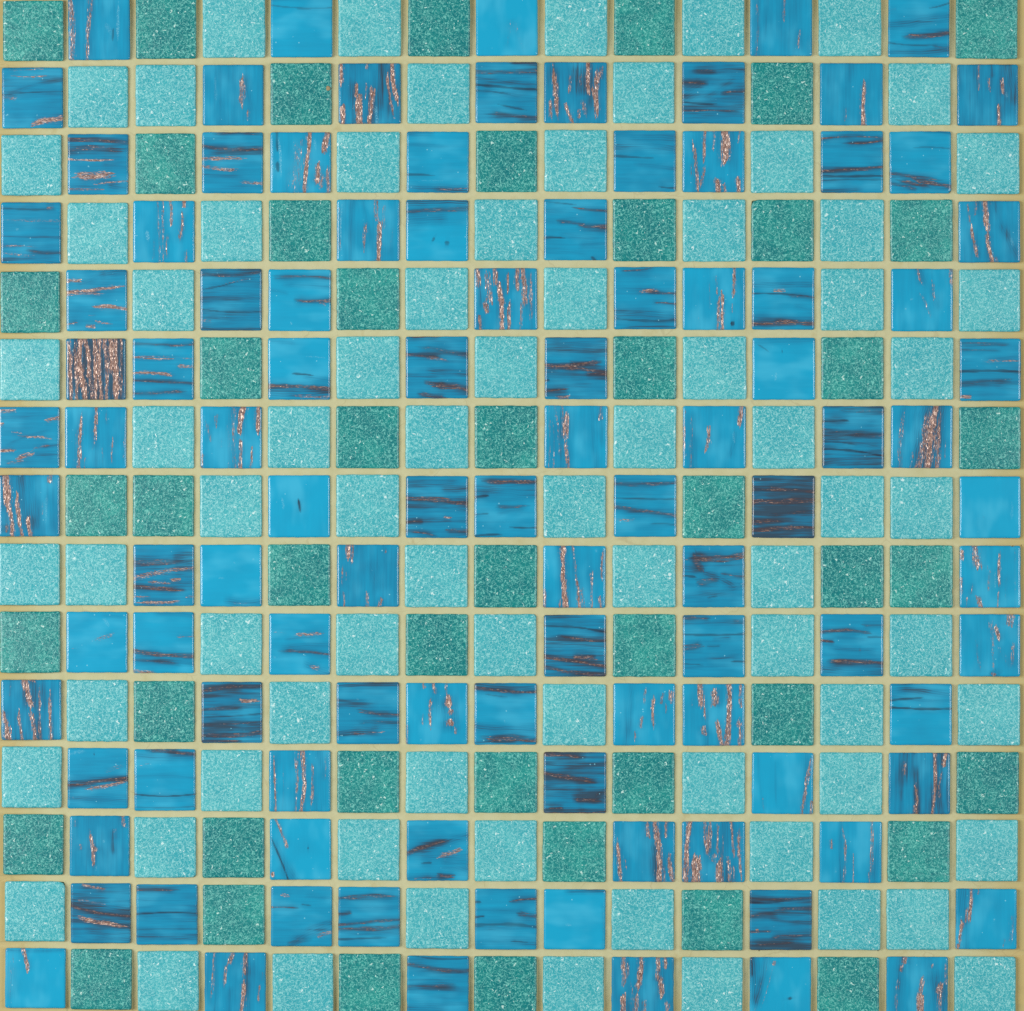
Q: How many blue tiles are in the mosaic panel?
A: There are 103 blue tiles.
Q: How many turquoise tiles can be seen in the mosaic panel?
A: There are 75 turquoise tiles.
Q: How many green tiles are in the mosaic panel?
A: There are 47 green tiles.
